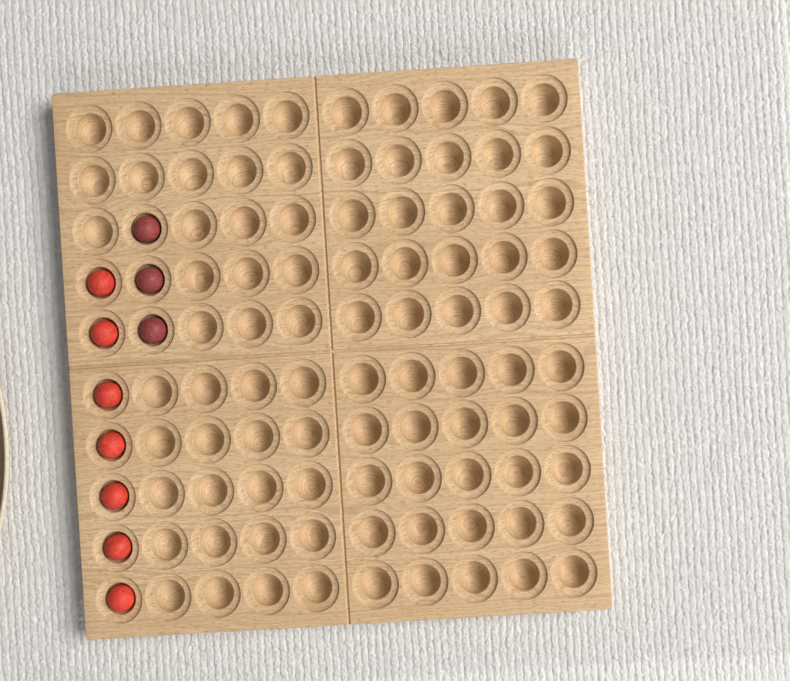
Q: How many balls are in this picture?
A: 10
